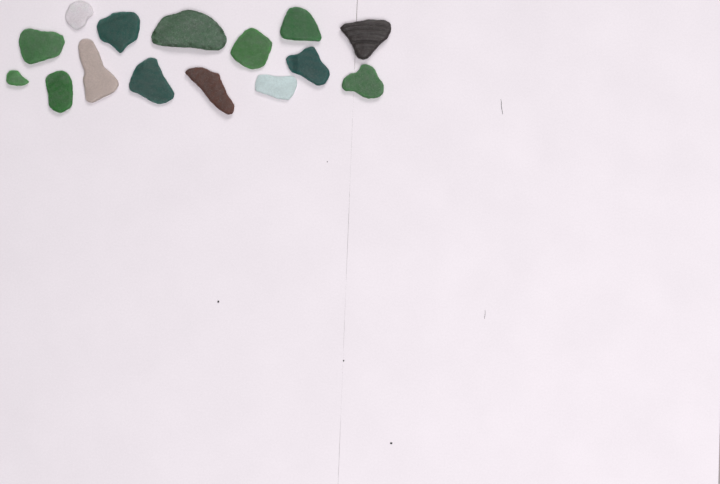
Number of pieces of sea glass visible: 15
